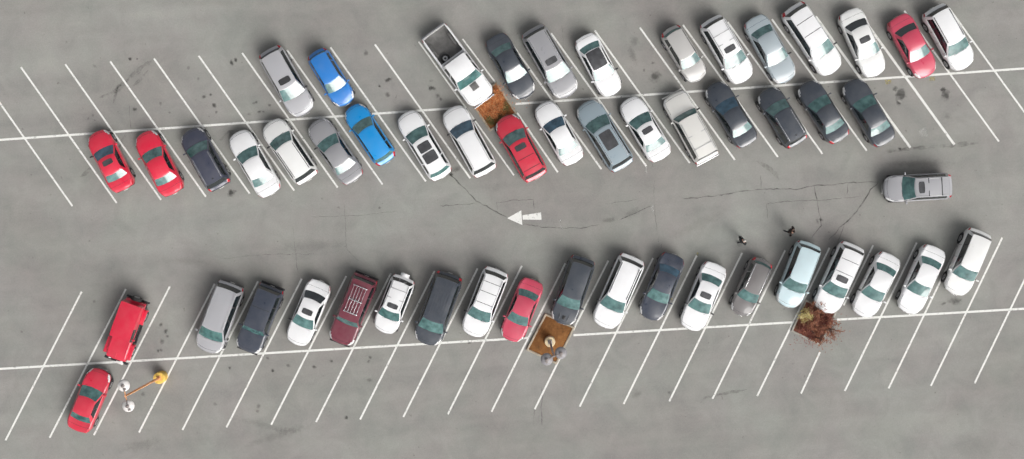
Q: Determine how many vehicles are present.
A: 52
